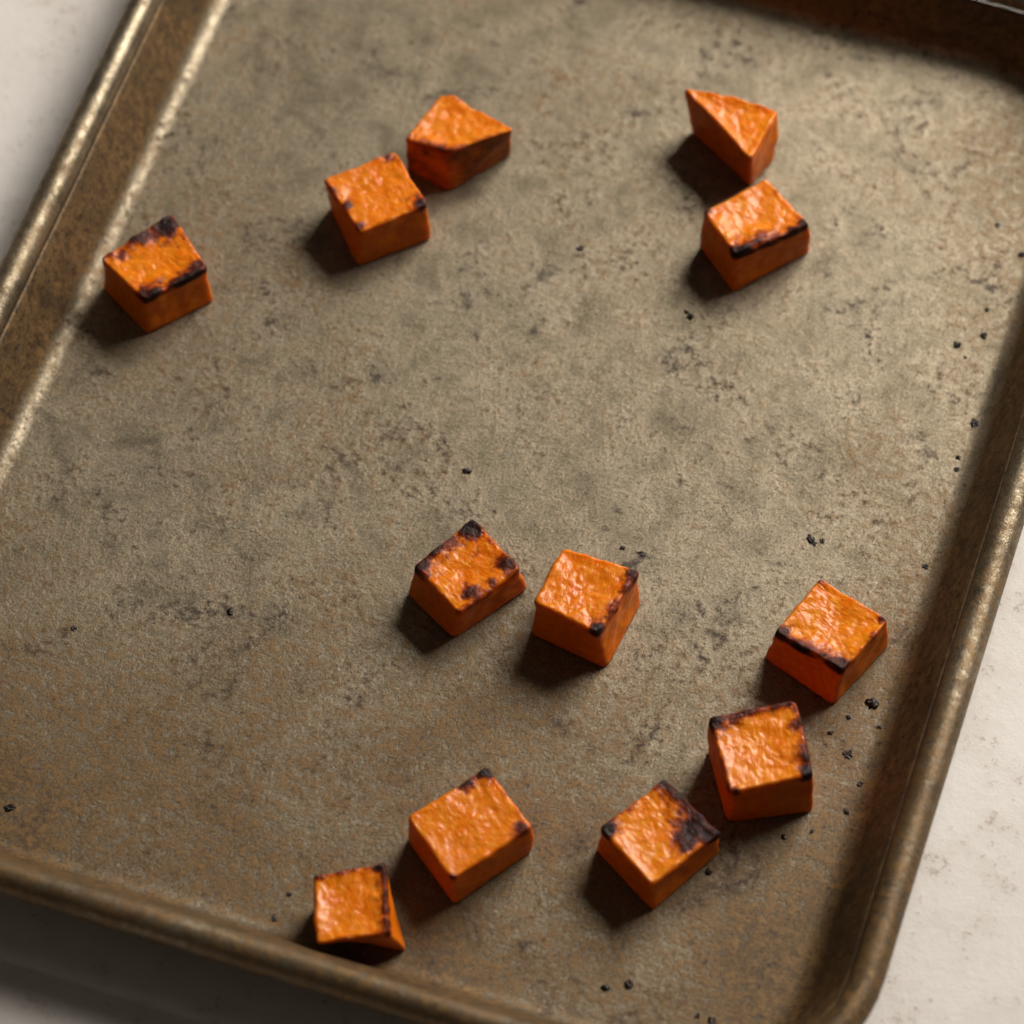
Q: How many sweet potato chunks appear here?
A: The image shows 12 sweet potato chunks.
